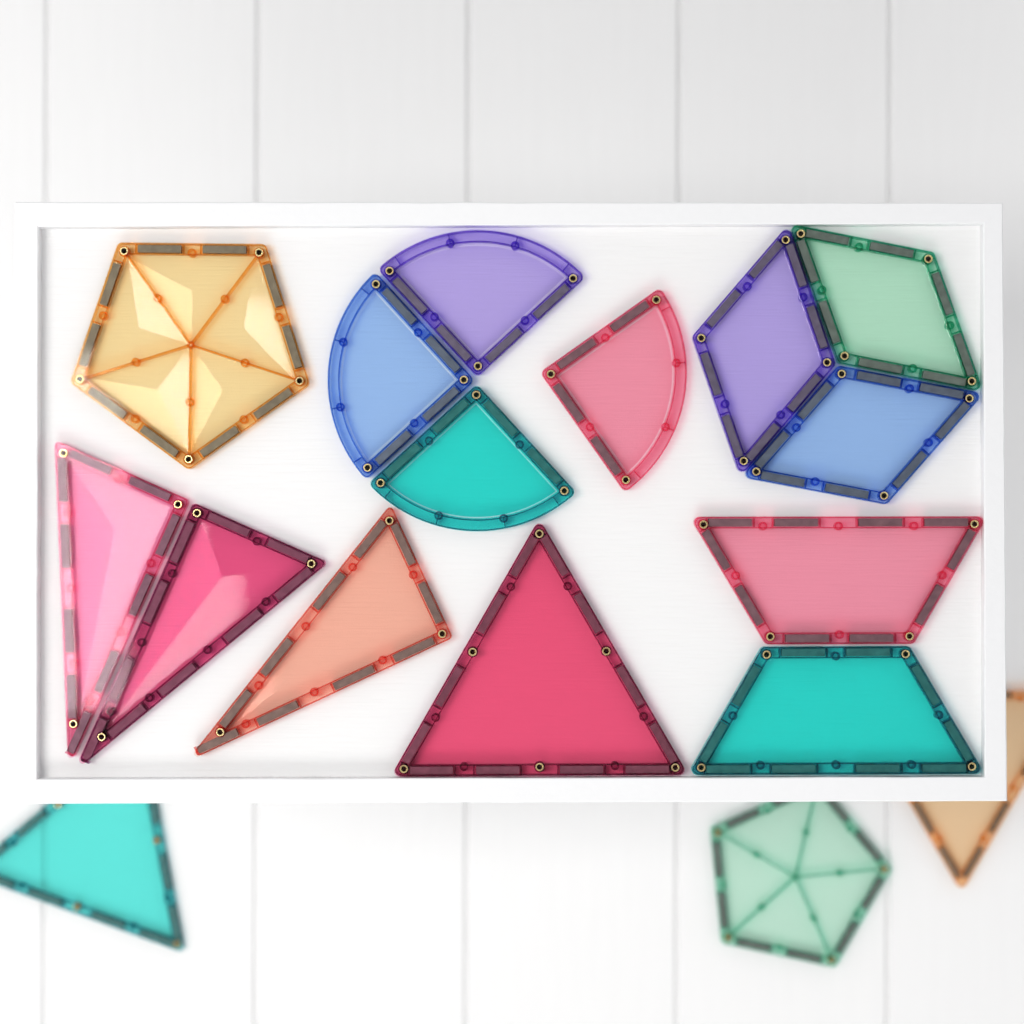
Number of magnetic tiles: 17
